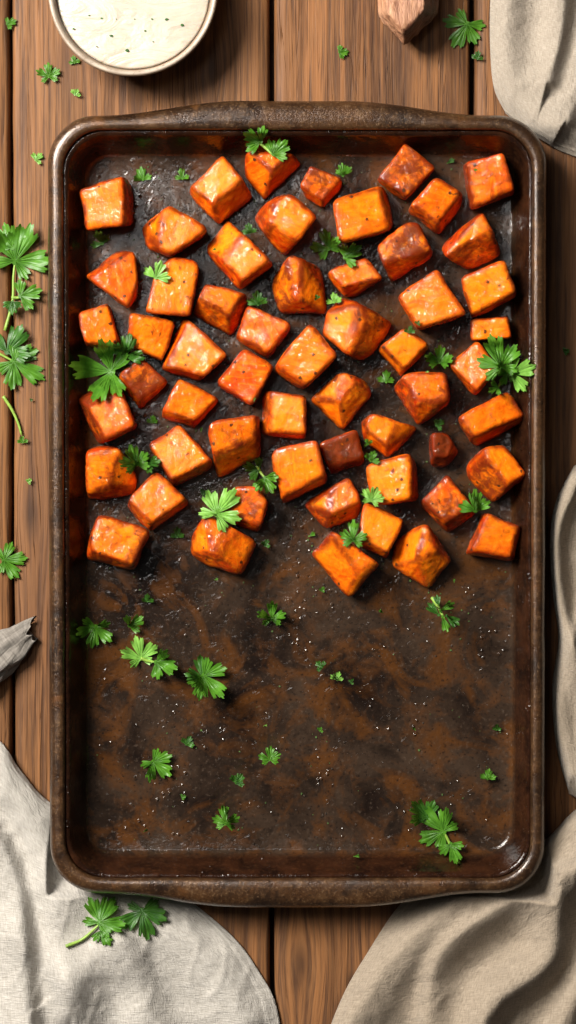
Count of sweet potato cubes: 56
